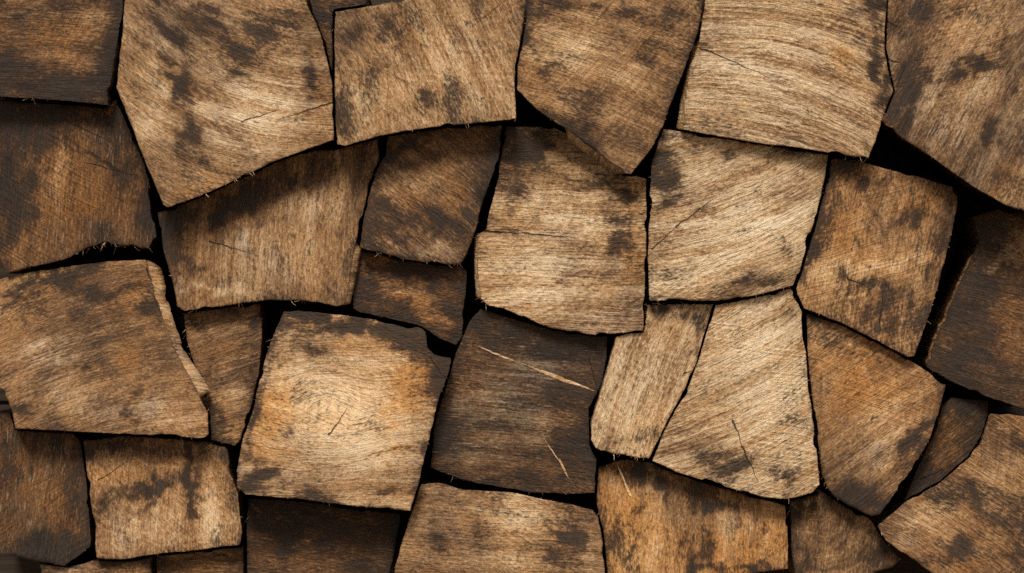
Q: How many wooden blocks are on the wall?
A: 32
